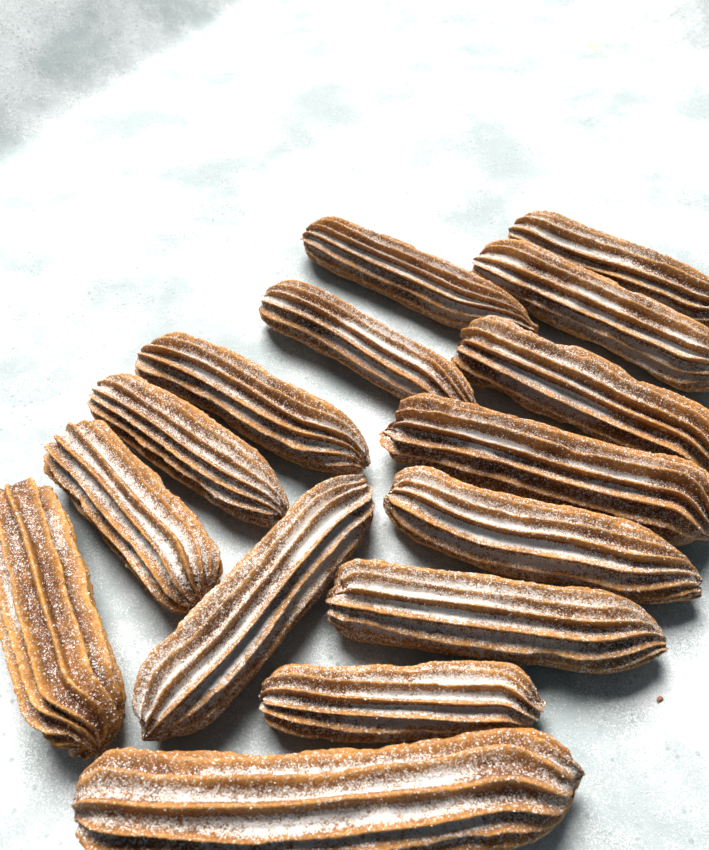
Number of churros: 15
